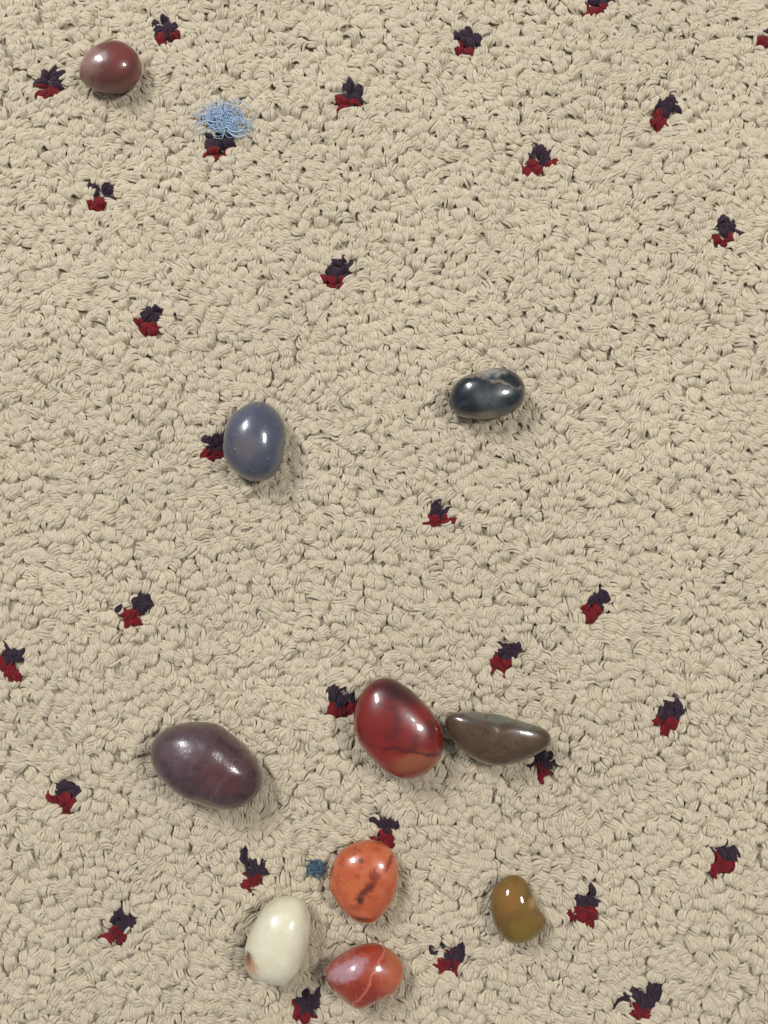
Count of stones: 10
